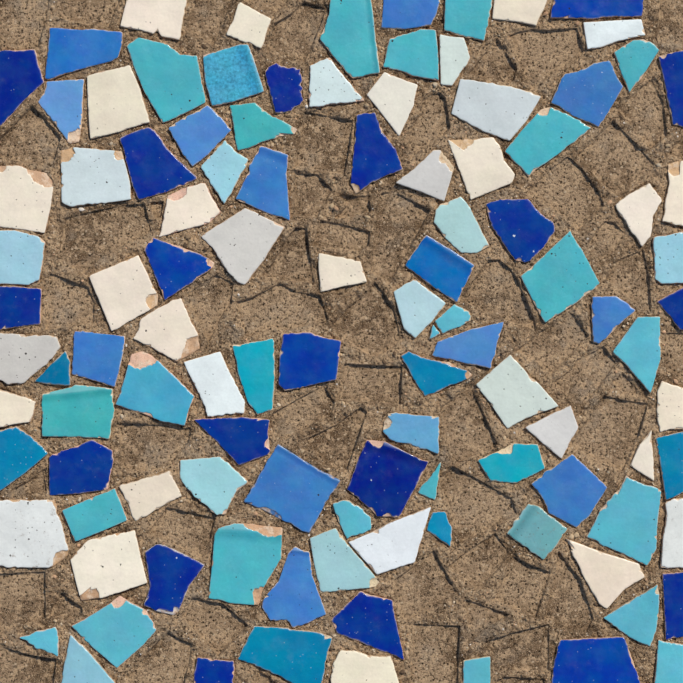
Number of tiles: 108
